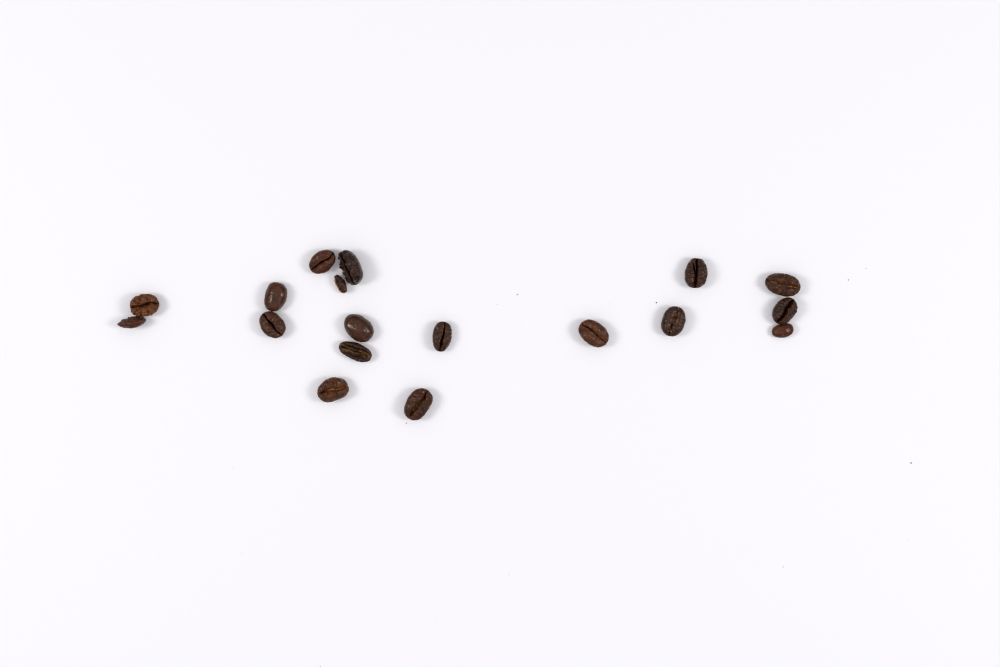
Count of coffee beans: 18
